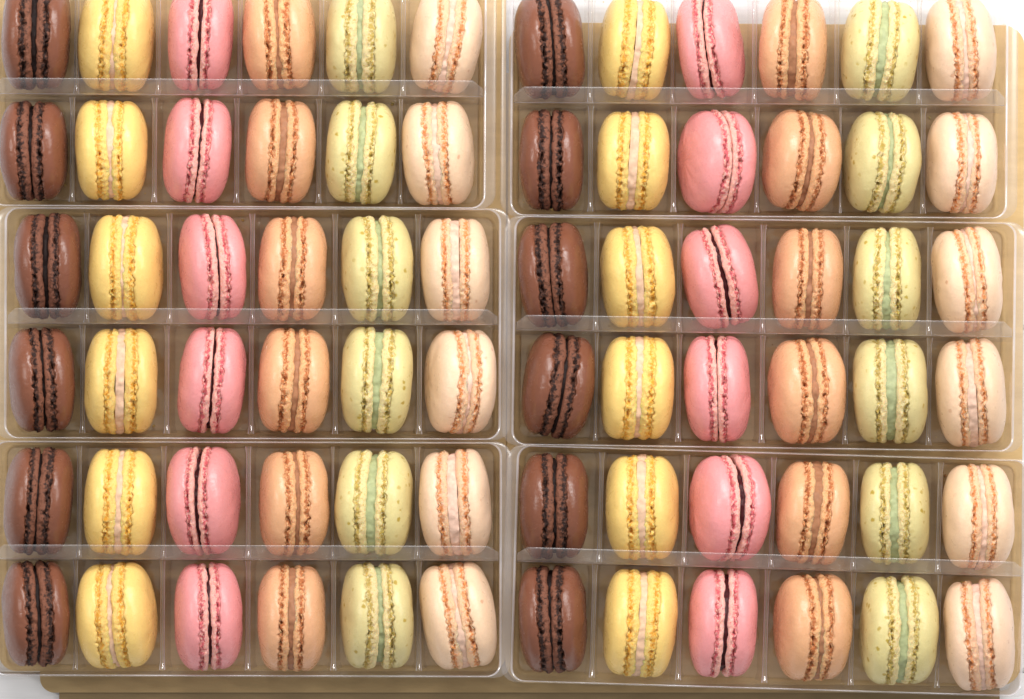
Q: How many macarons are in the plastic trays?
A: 72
